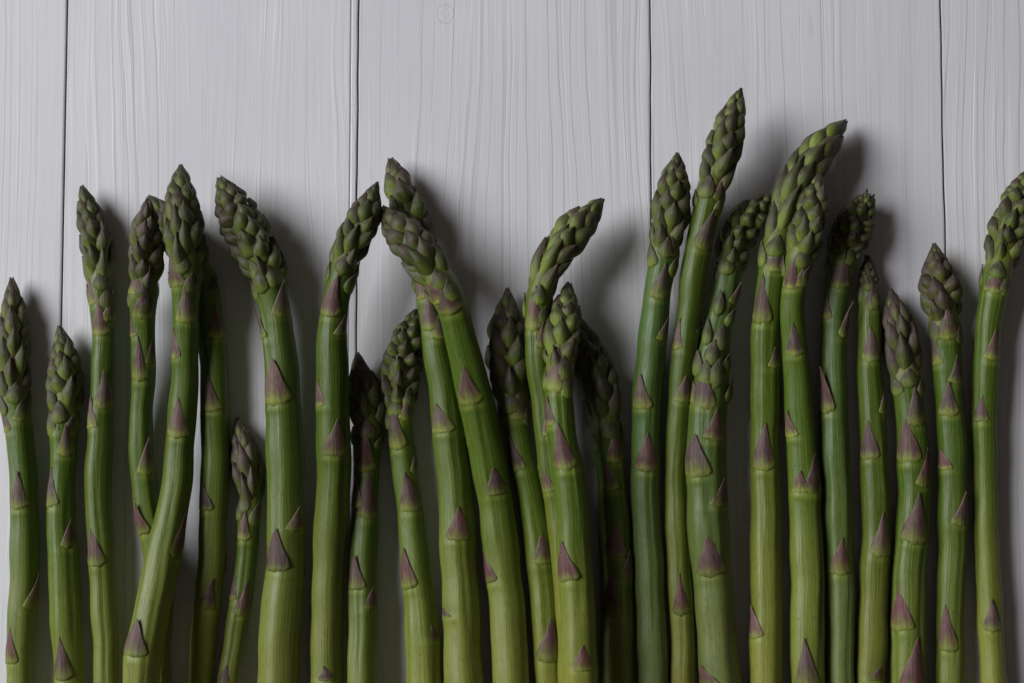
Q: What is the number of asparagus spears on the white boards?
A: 27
